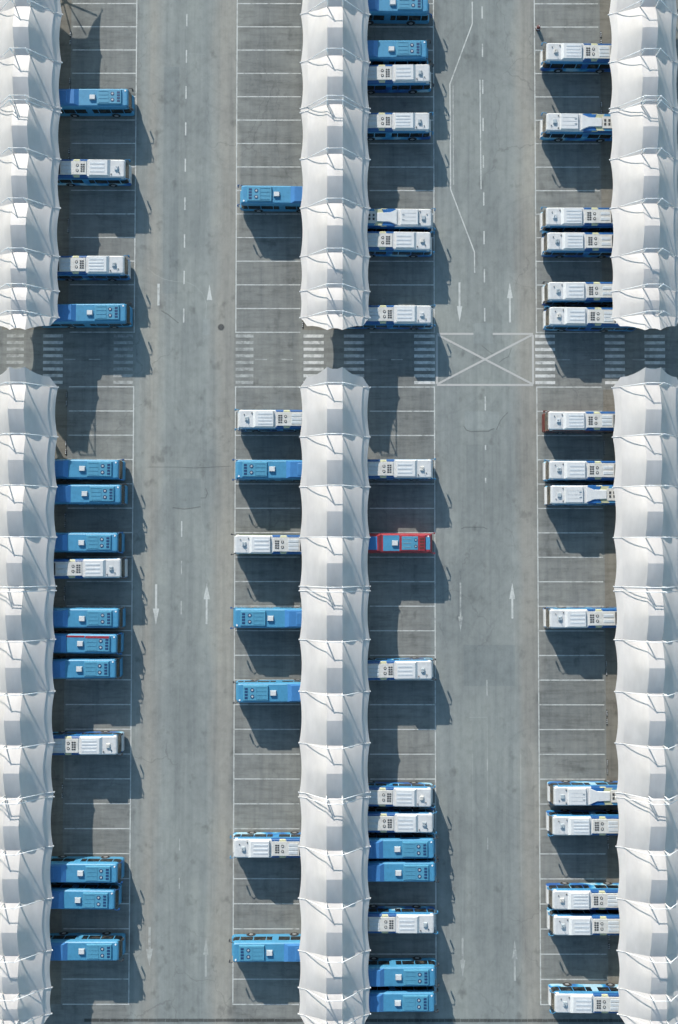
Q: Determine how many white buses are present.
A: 32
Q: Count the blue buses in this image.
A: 22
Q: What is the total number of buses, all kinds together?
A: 54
